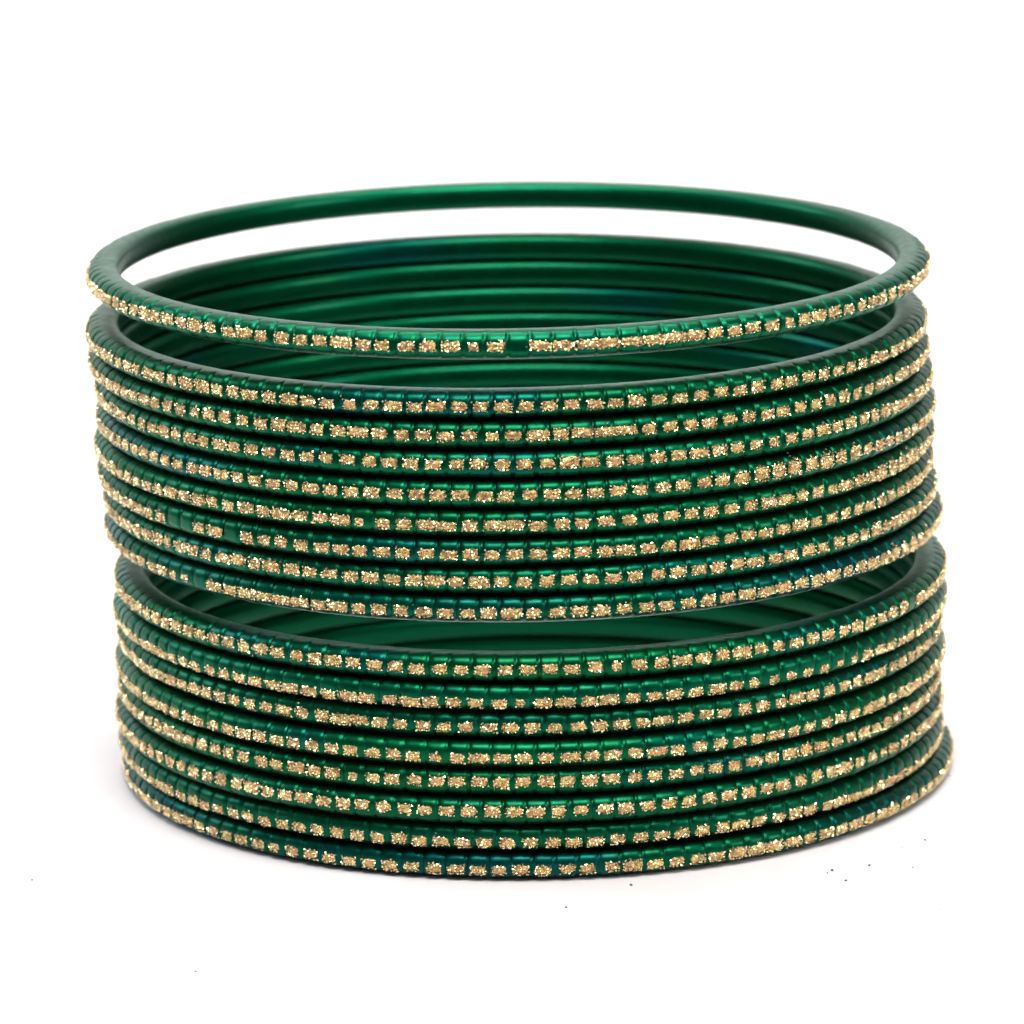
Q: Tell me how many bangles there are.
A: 17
